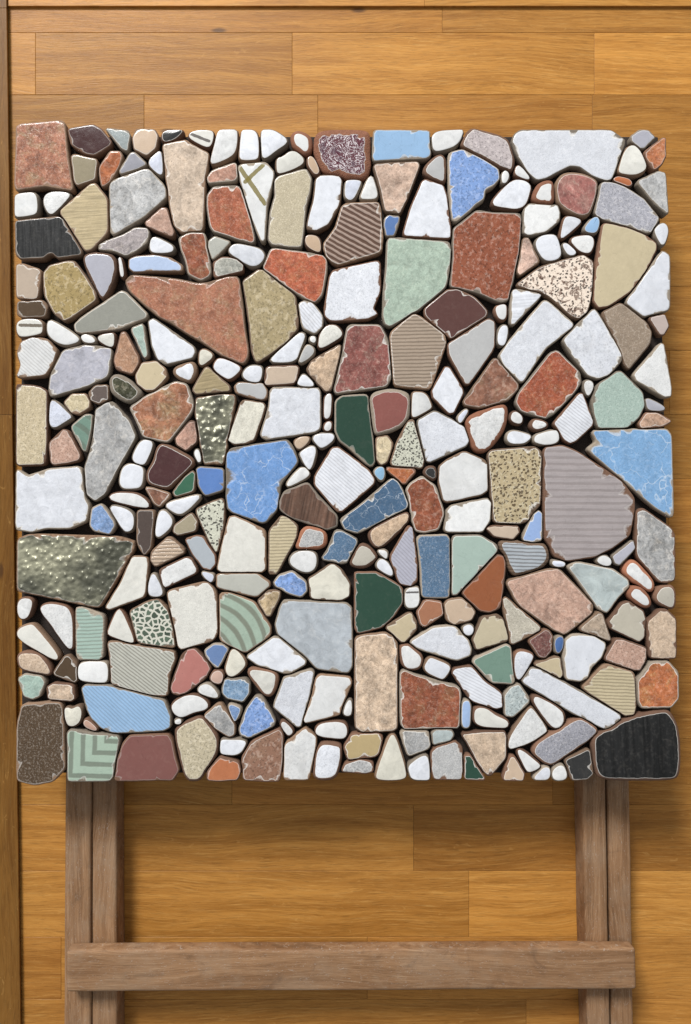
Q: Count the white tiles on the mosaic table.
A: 134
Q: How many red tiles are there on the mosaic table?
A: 31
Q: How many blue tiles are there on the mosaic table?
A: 22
